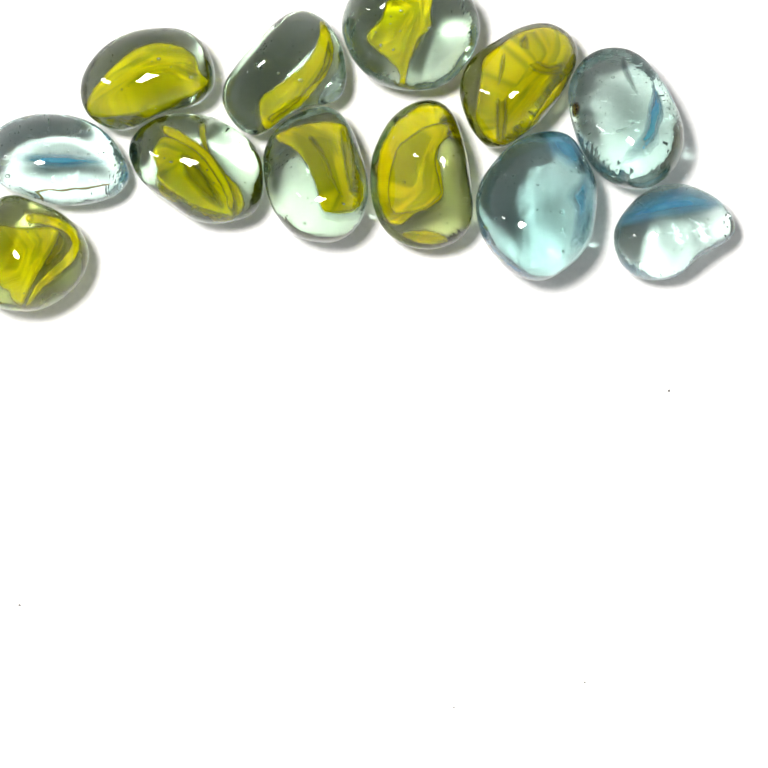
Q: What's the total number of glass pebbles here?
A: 12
